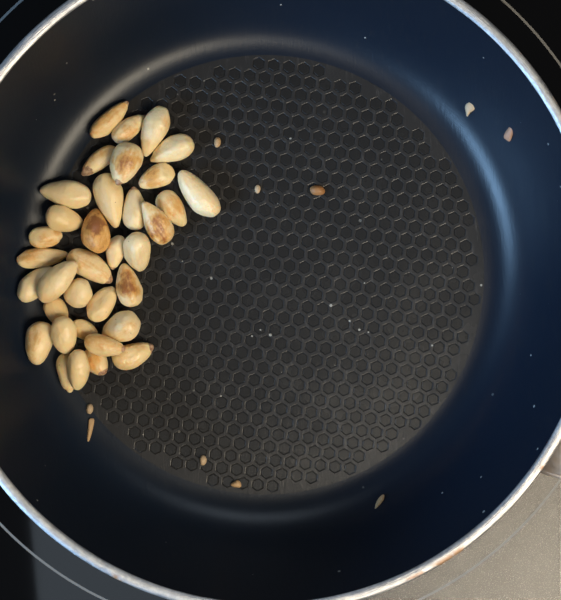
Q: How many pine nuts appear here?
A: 35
